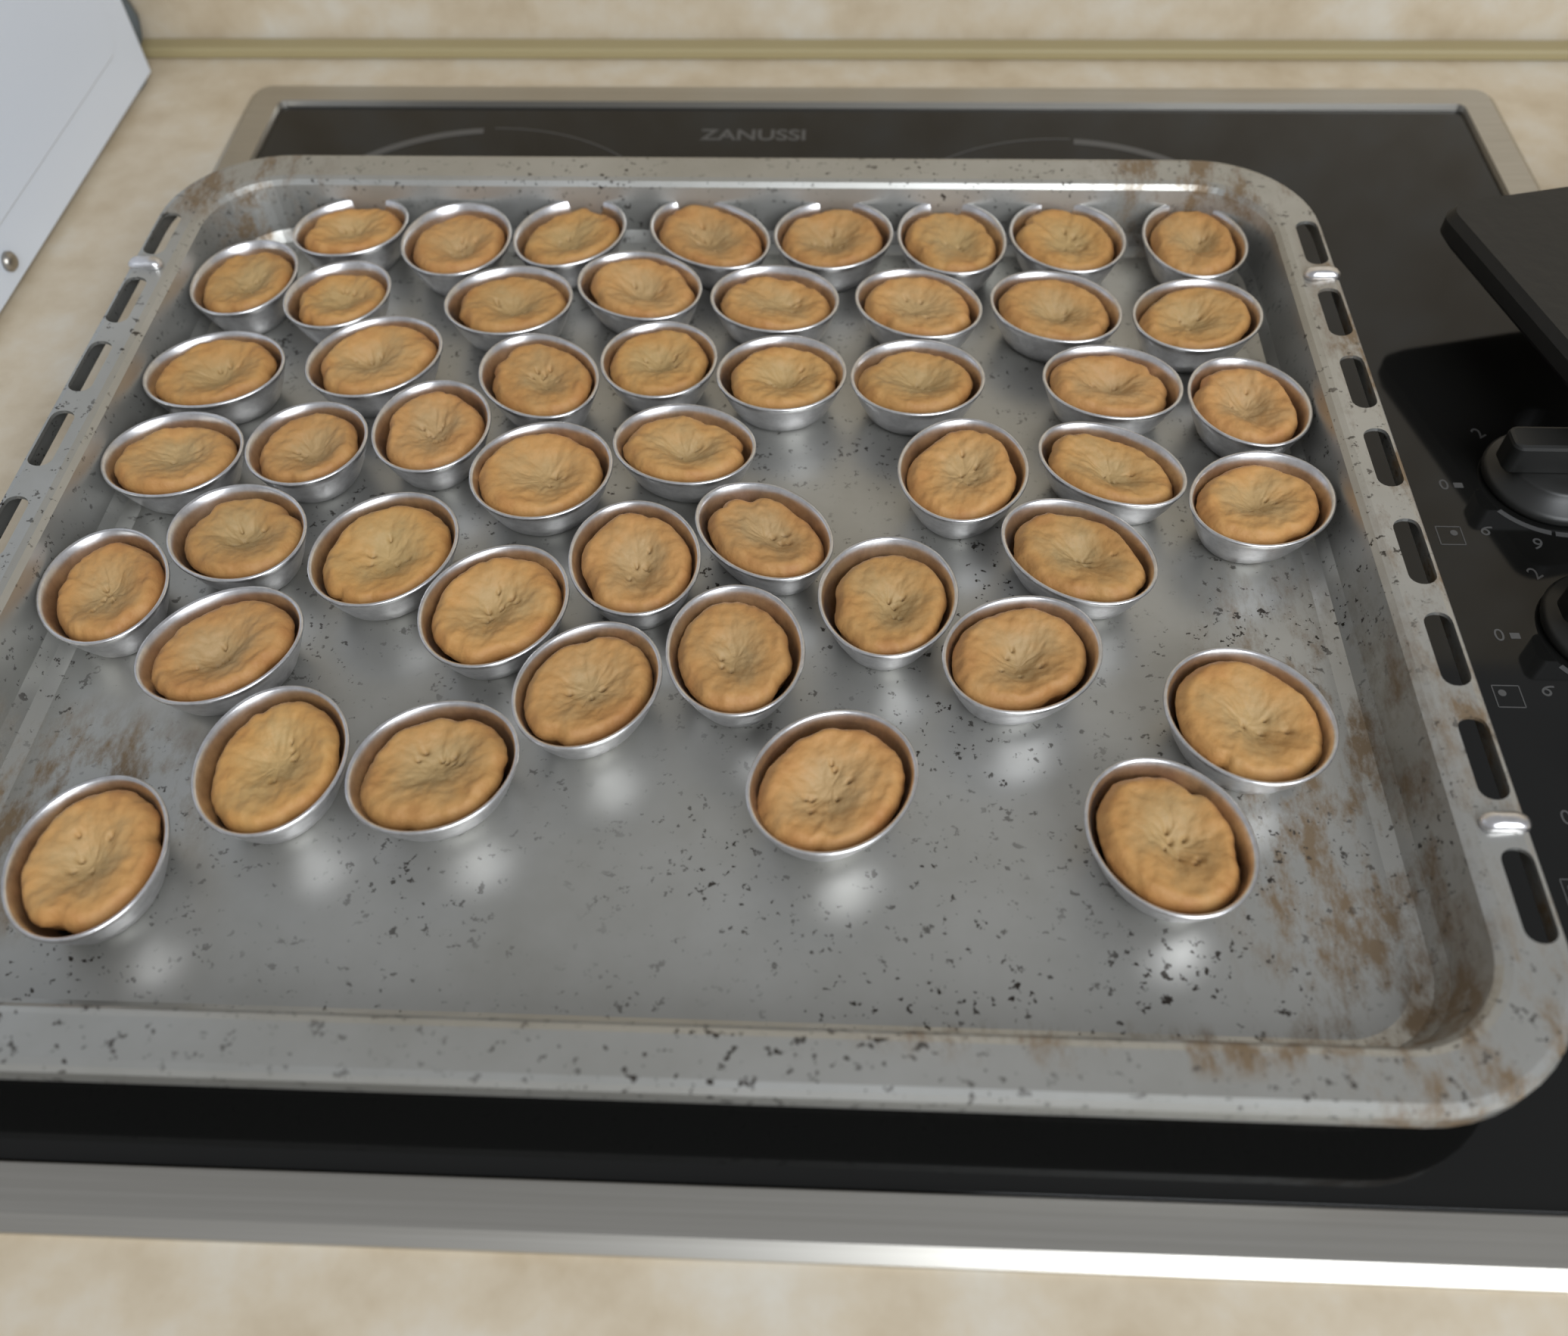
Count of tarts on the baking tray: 50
